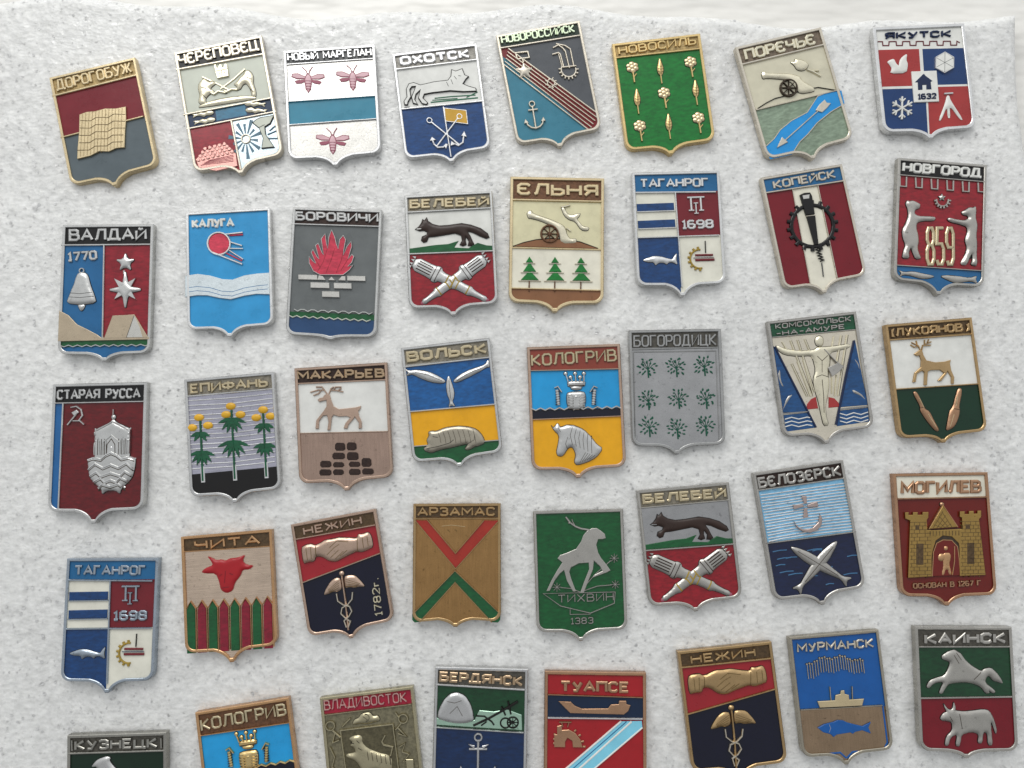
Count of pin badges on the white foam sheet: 40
